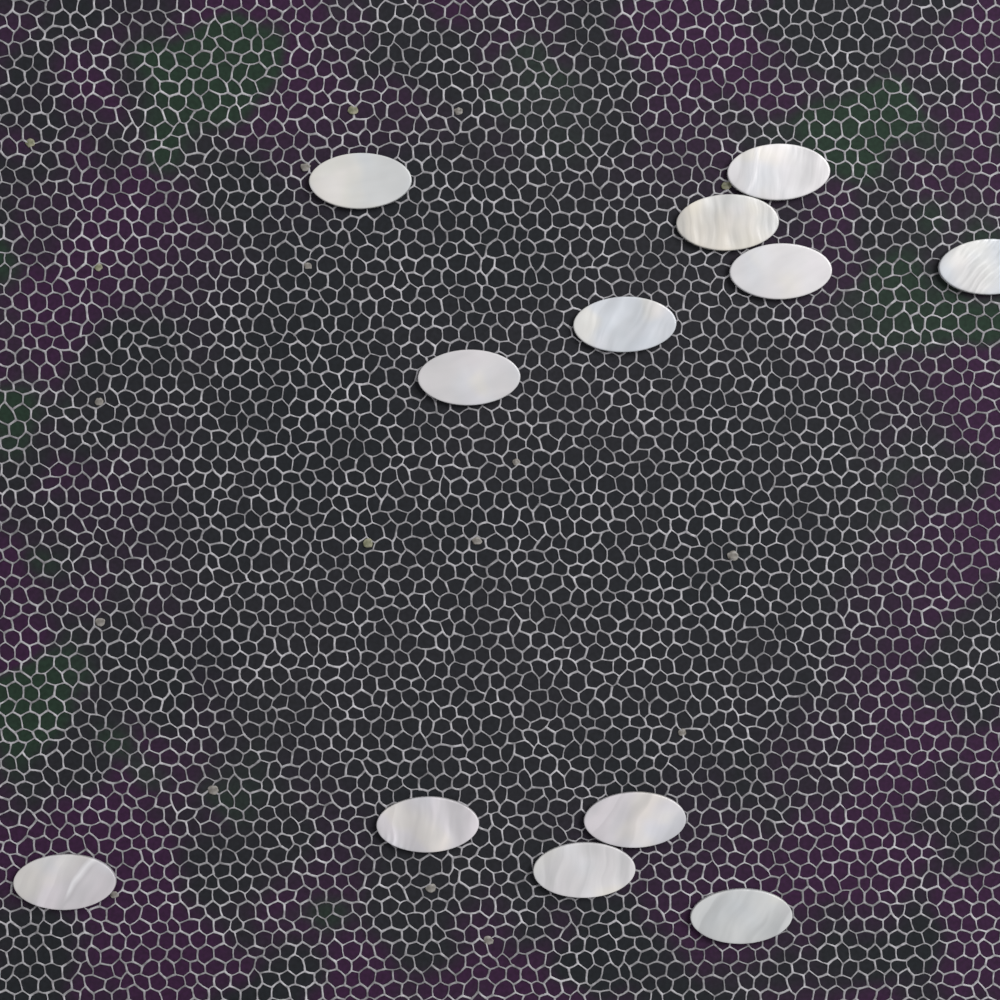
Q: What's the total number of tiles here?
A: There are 12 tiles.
